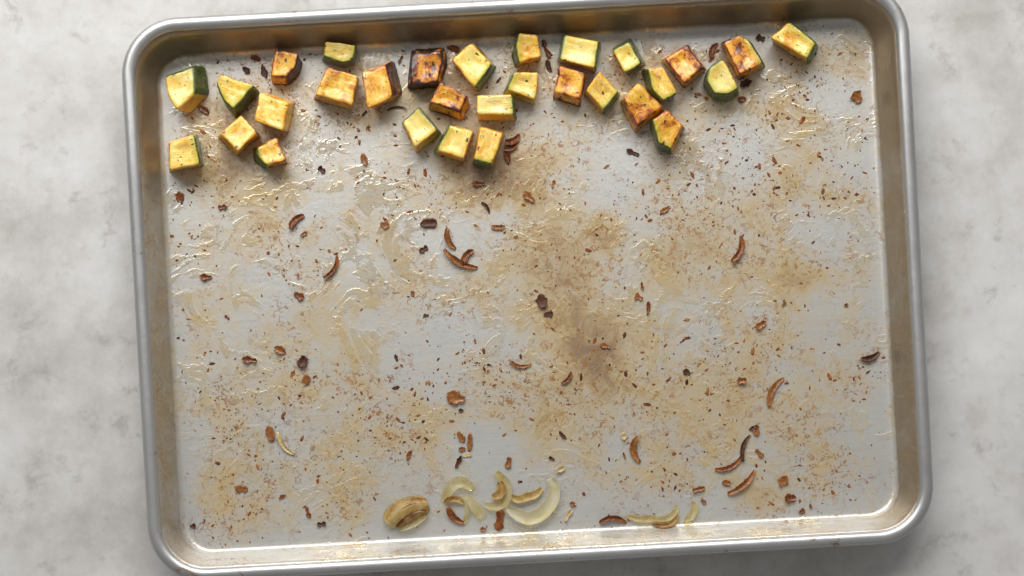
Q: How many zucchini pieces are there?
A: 30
